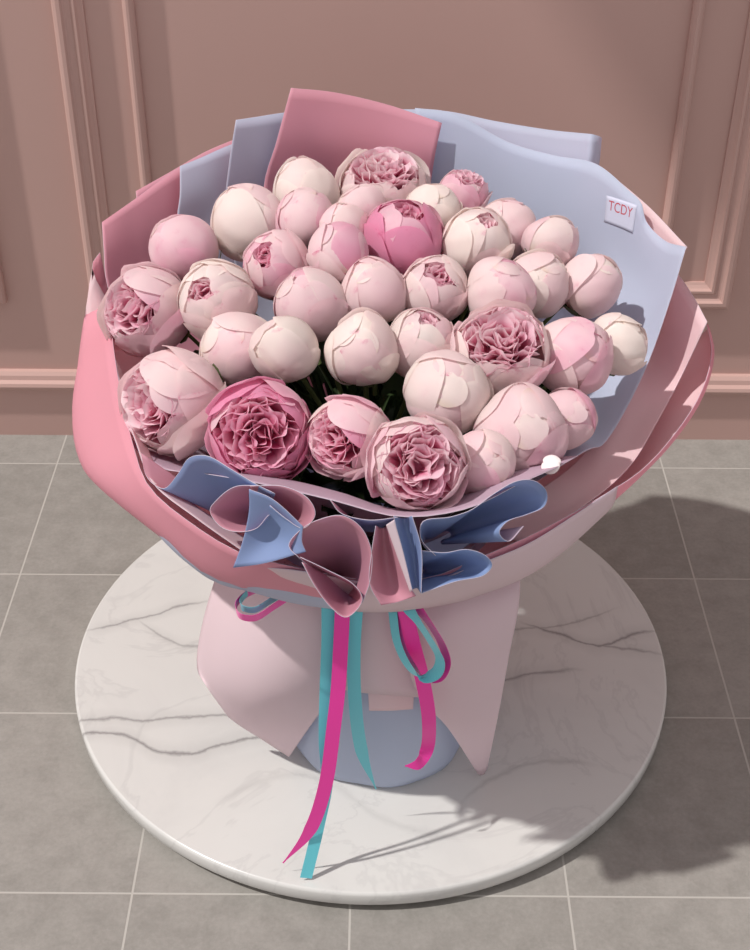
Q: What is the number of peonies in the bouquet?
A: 38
